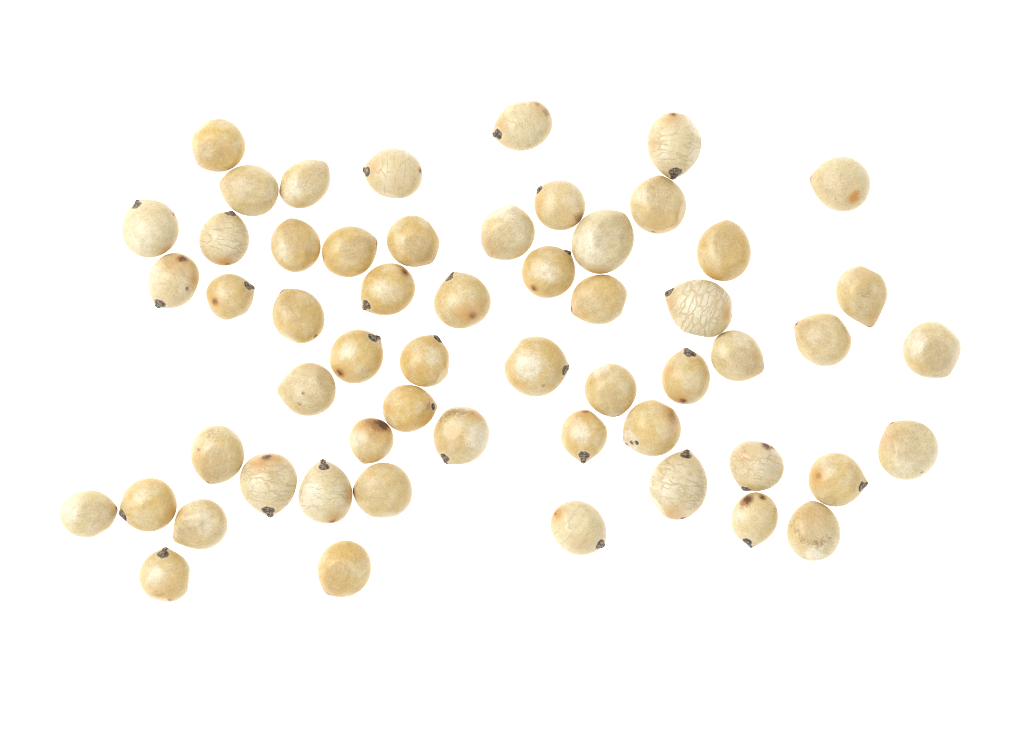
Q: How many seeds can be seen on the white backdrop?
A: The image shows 56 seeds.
